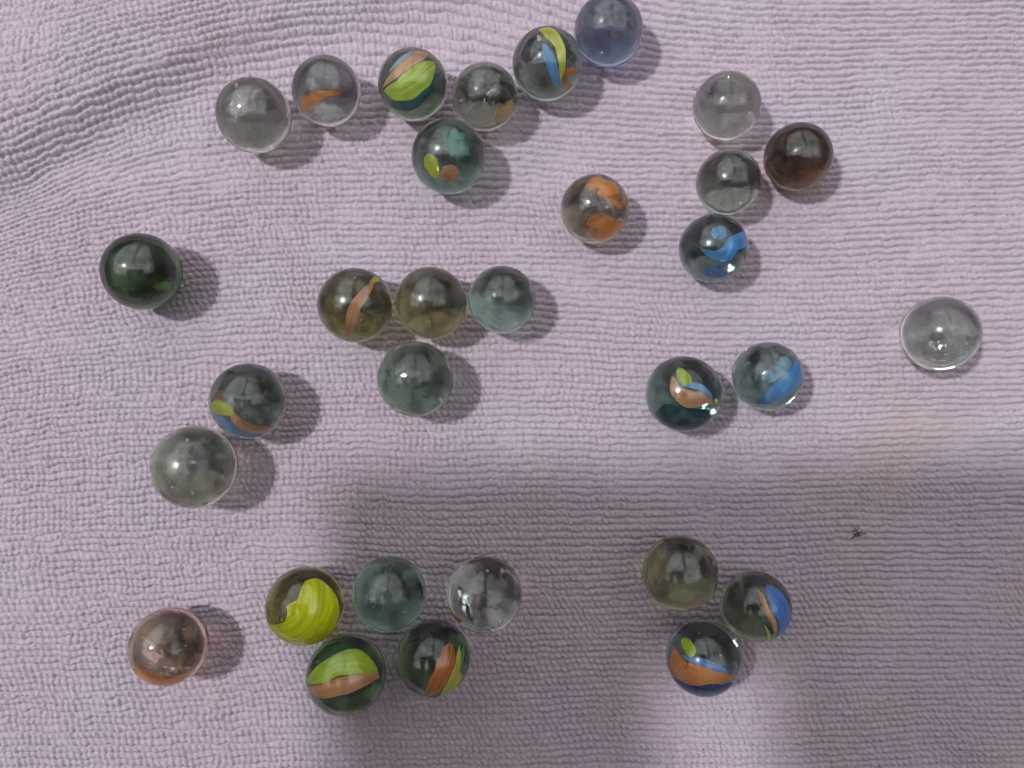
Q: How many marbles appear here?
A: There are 31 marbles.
